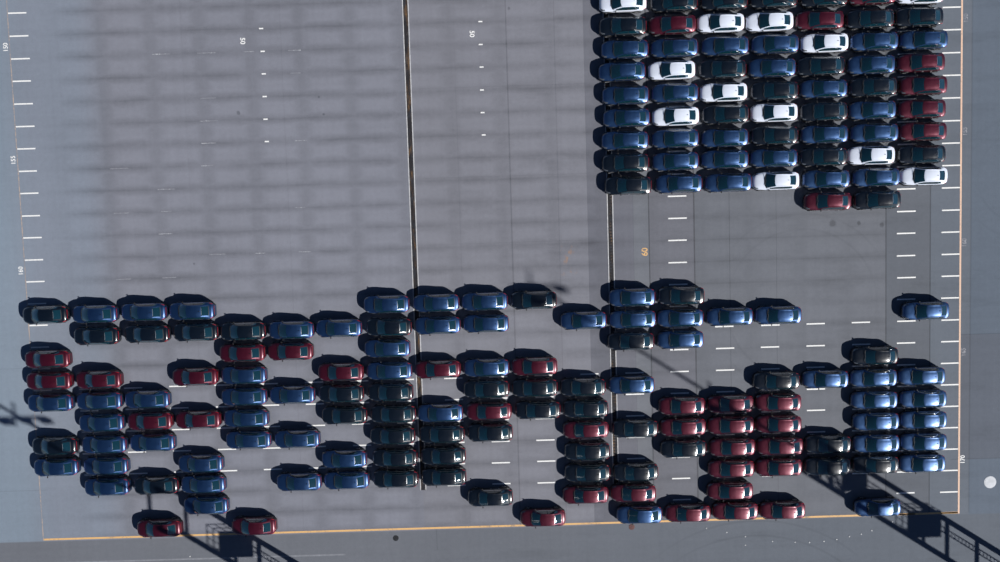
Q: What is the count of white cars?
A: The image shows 12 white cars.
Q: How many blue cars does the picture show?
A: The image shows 82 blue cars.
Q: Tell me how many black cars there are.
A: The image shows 57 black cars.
